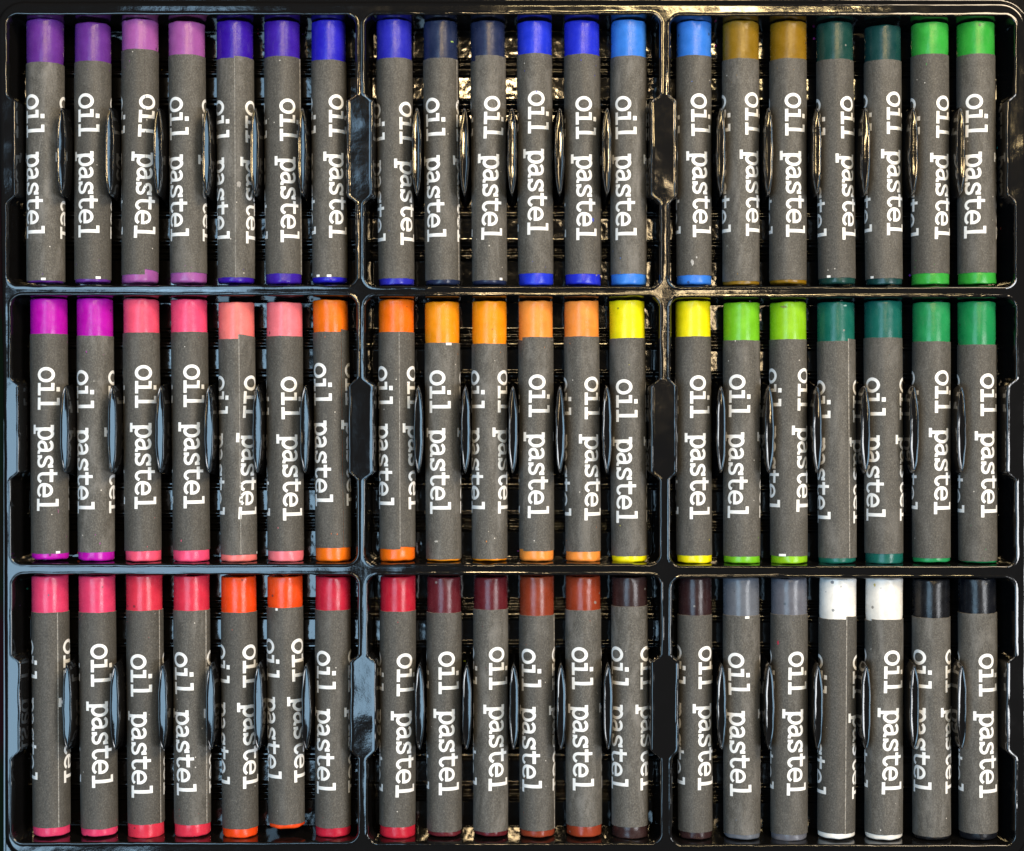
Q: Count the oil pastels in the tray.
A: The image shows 60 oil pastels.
